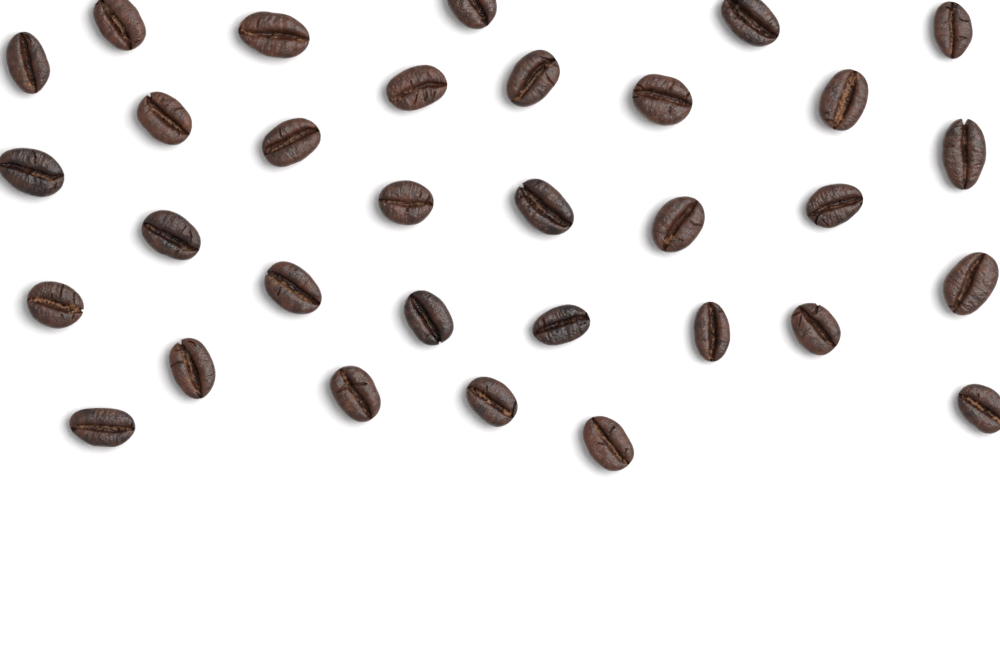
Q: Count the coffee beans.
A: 32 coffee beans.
